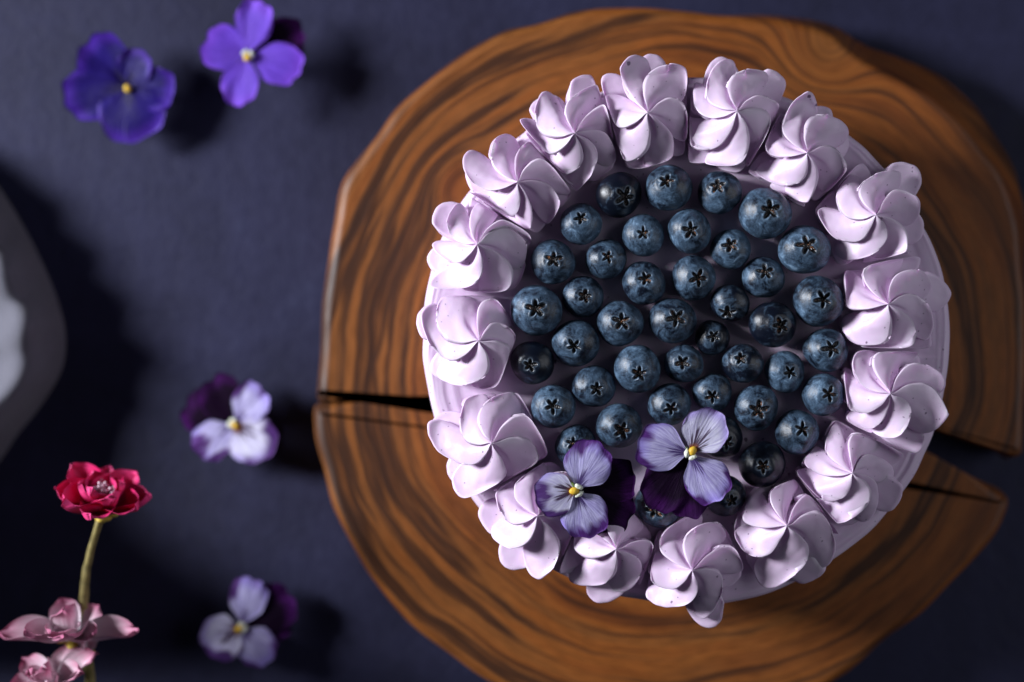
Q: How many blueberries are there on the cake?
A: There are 42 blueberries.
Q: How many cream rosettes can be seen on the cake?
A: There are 16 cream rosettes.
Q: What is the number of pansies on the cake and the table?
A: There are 6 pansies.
